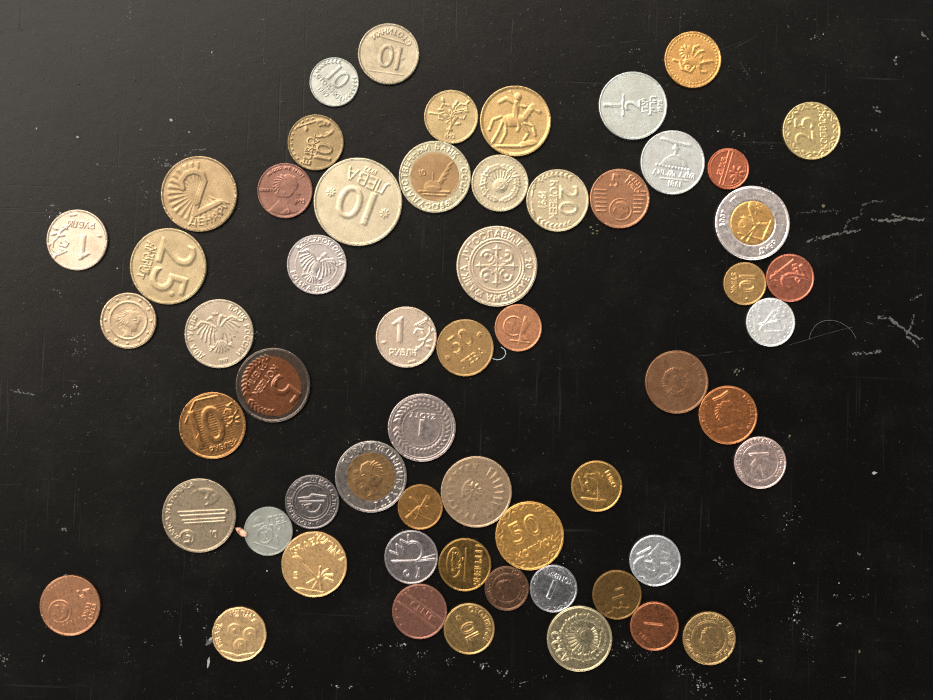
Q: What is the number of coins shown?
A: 58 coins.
